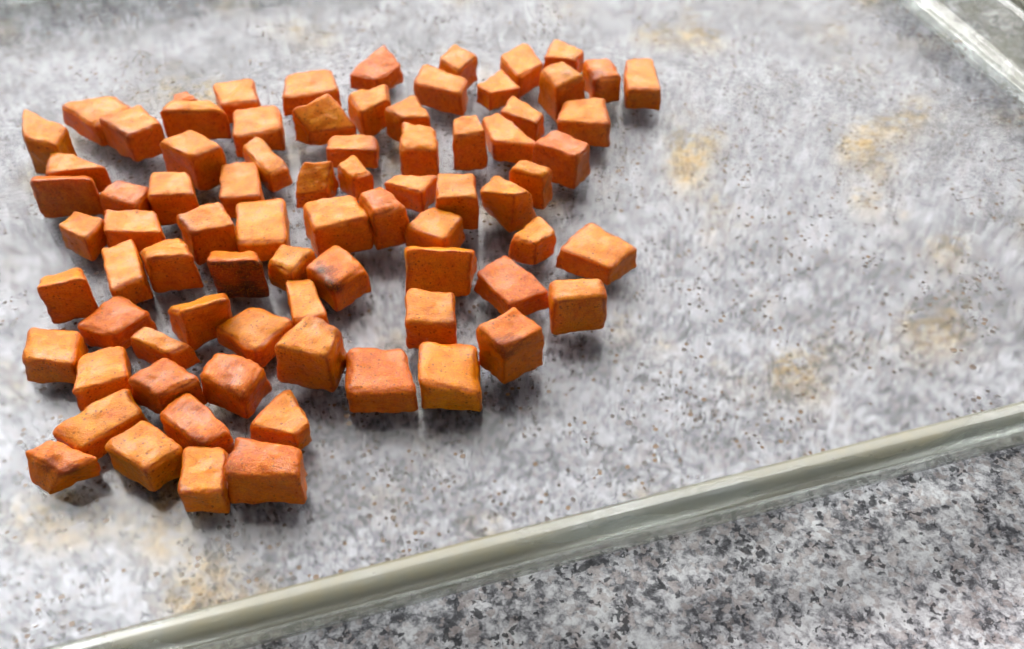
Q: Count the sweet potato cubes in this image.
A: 79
